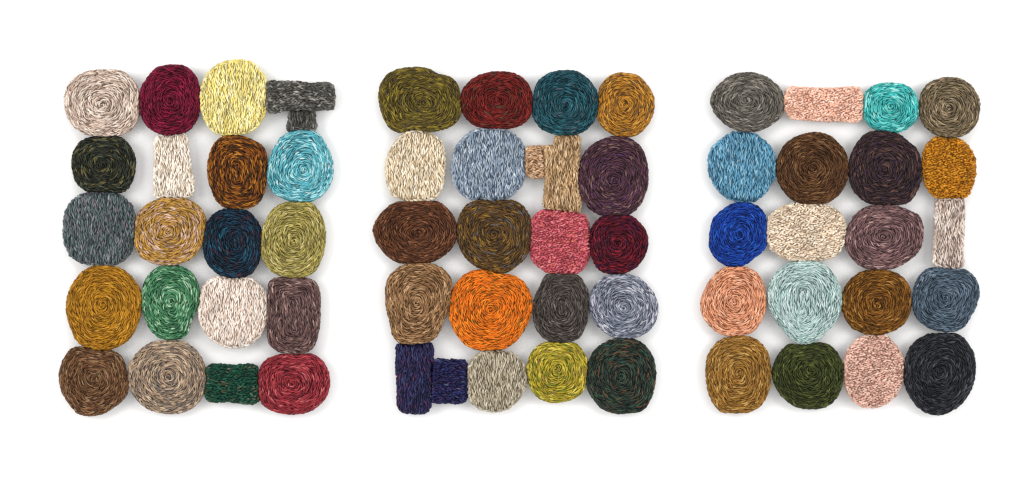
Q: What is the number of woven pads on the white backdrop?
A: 63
